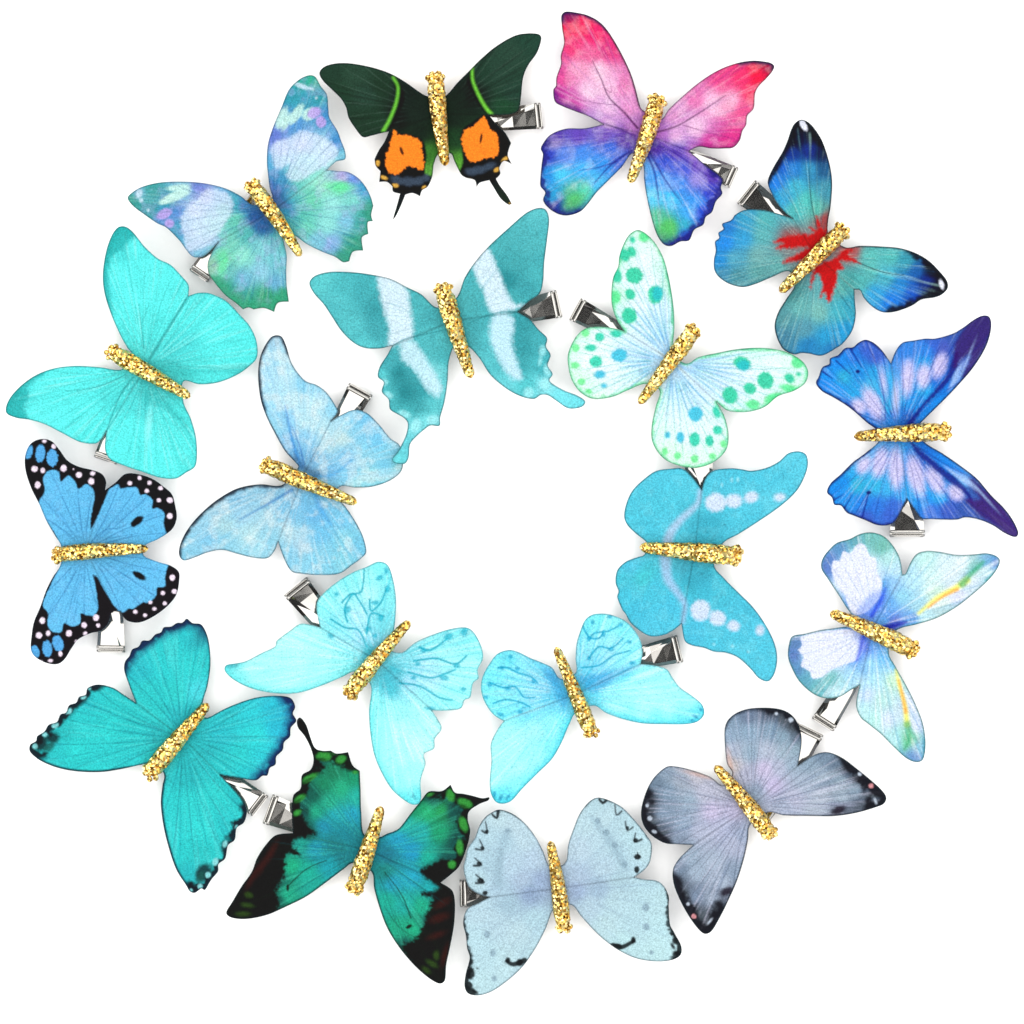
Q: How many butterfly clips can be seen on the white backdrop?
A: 18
